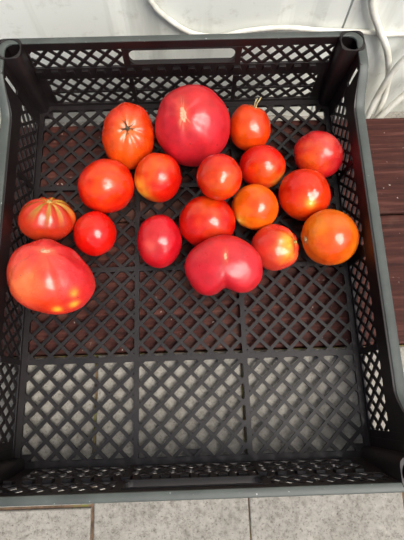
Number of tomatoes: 18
